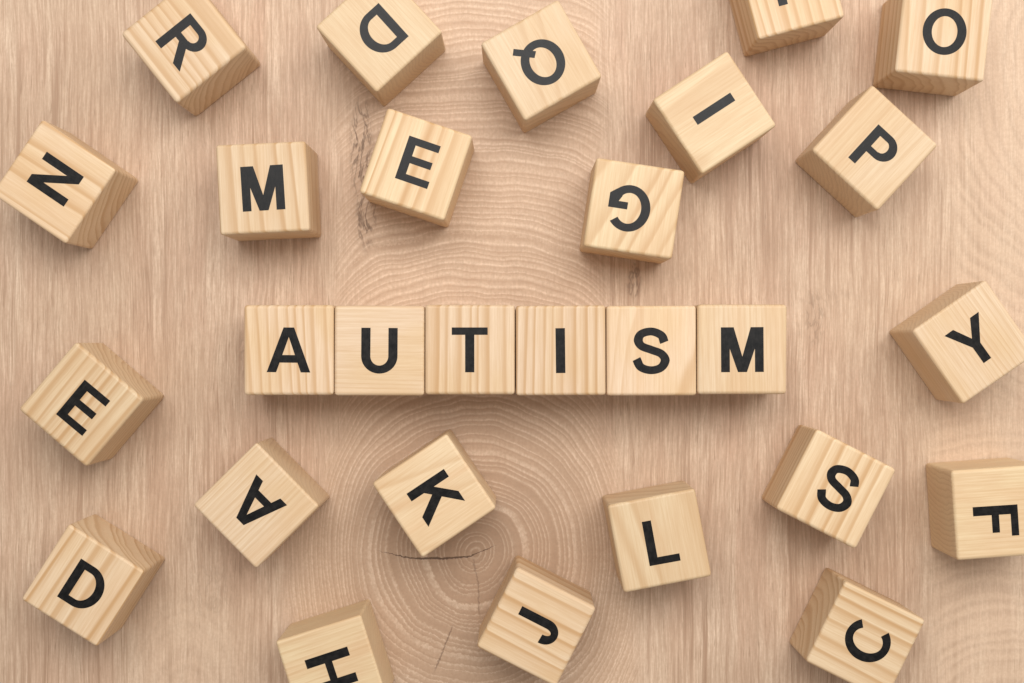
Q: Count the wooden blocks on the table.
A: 28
